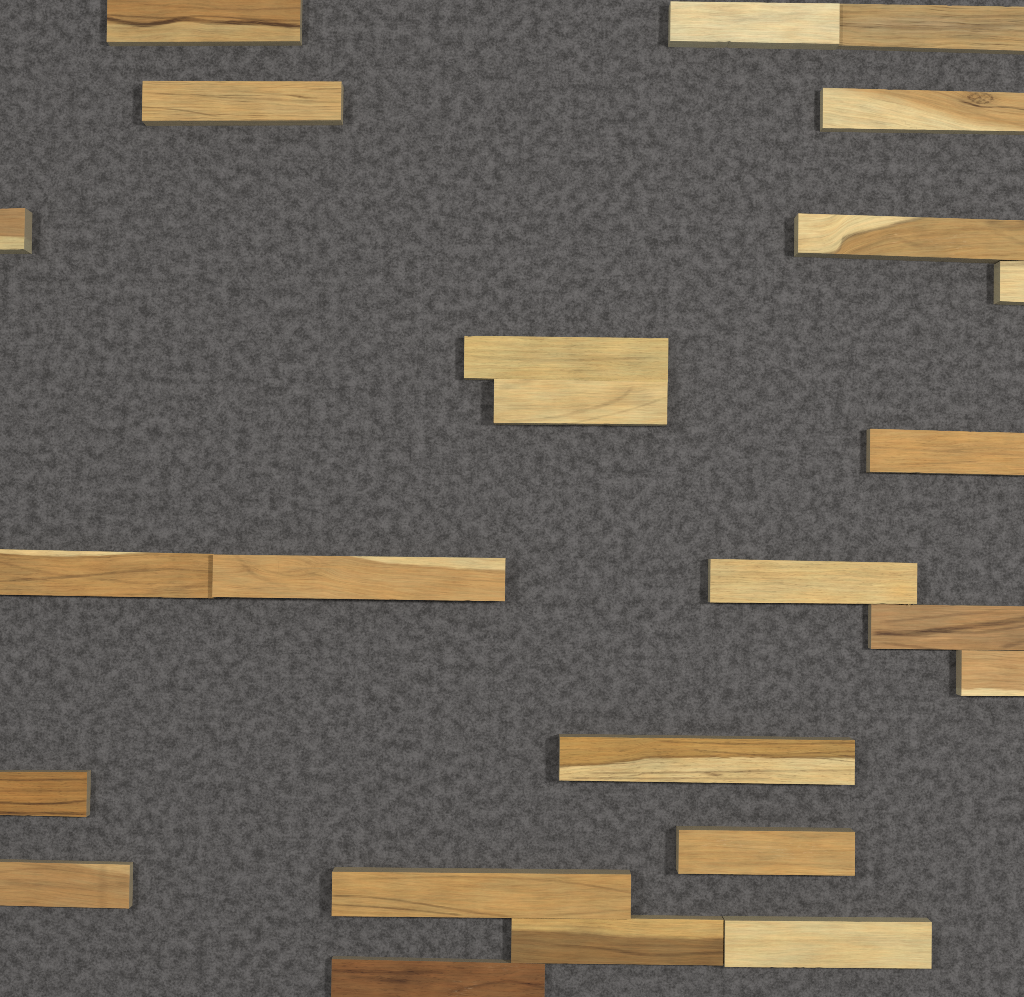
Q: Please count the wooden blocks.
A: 24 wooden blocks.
